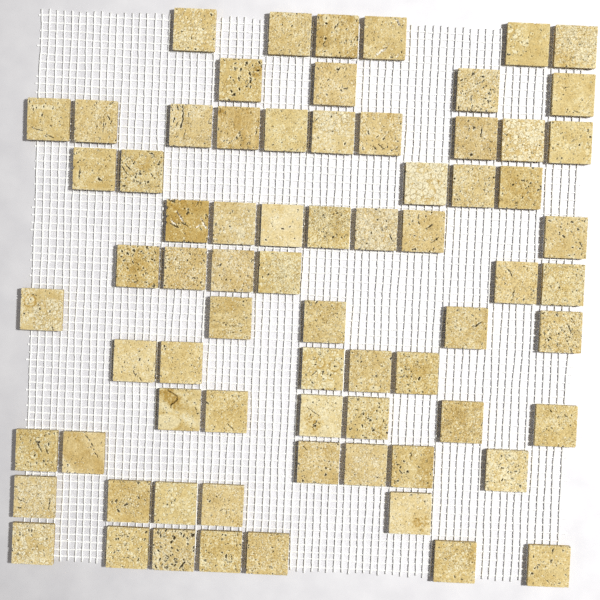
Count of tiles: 72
